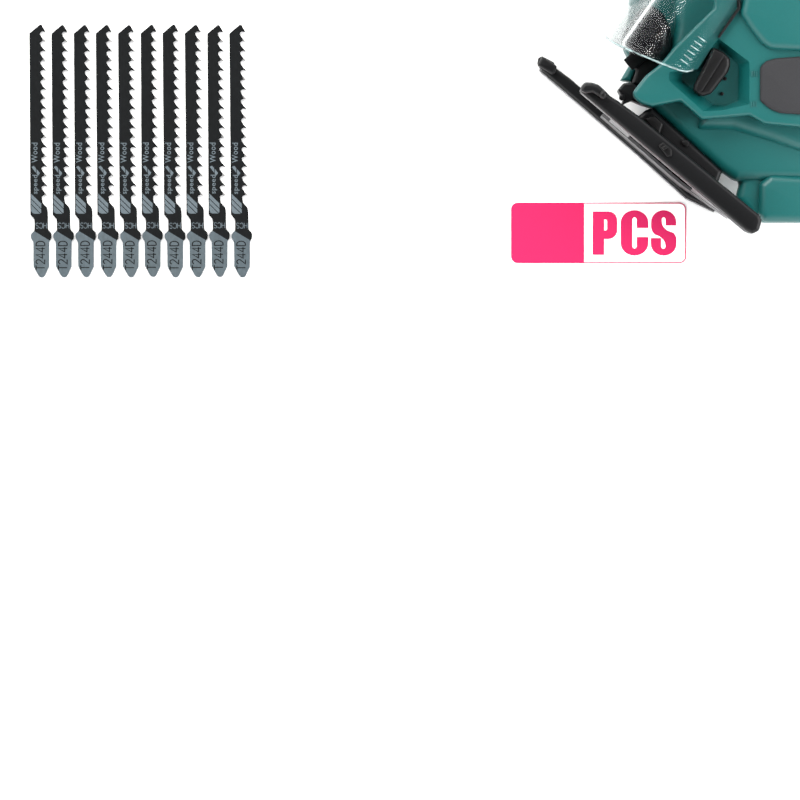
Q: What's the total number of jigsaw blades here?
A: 10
